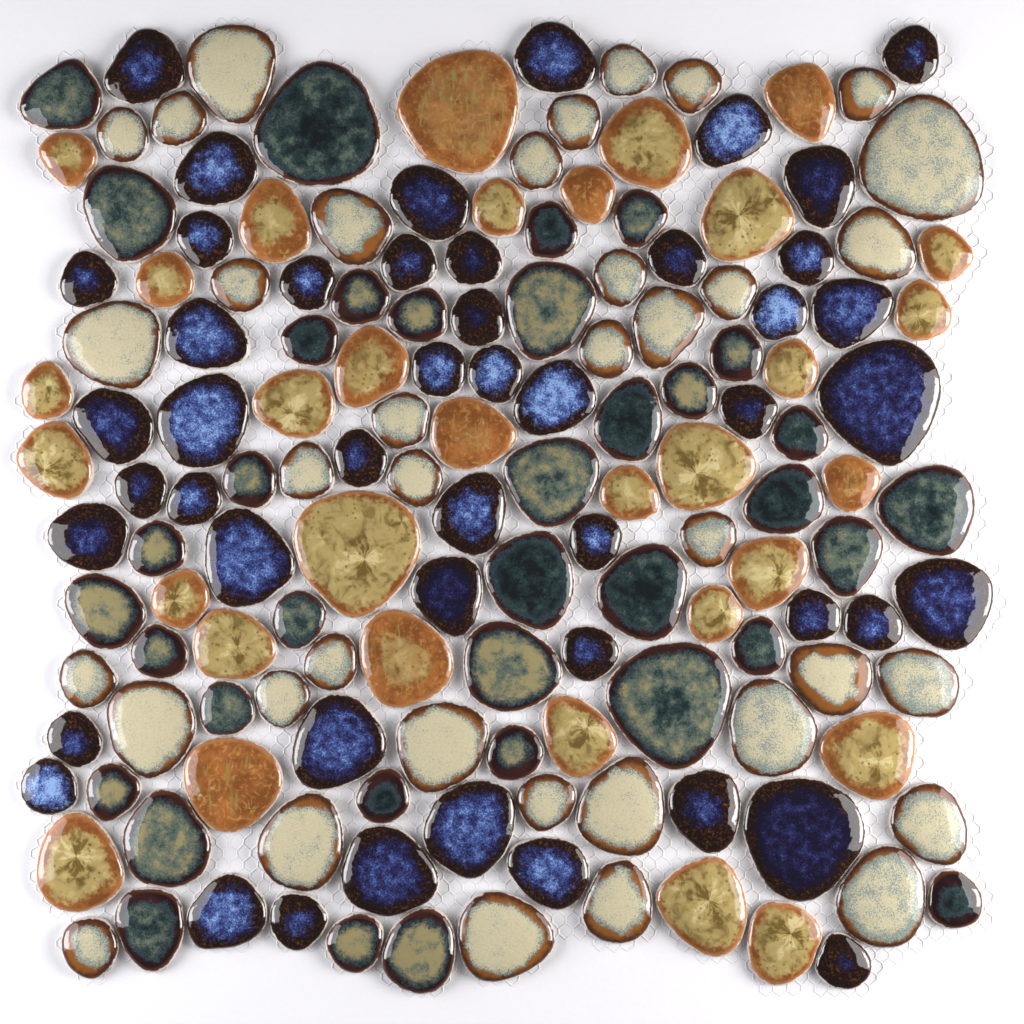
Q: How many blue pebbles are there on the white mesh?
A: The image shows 48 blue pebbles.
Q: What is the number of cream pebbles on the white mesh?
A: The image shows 37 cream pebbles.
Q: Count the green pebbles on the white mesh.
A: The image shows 36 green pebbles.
